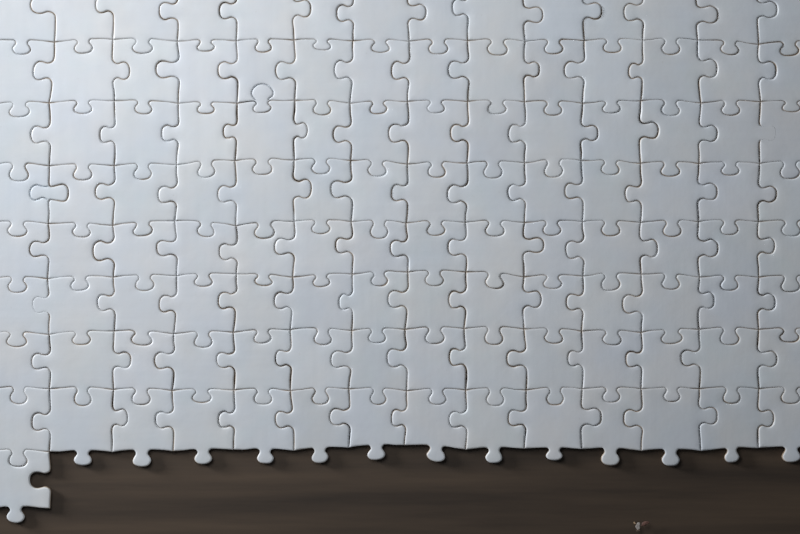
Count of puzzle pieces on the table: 113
